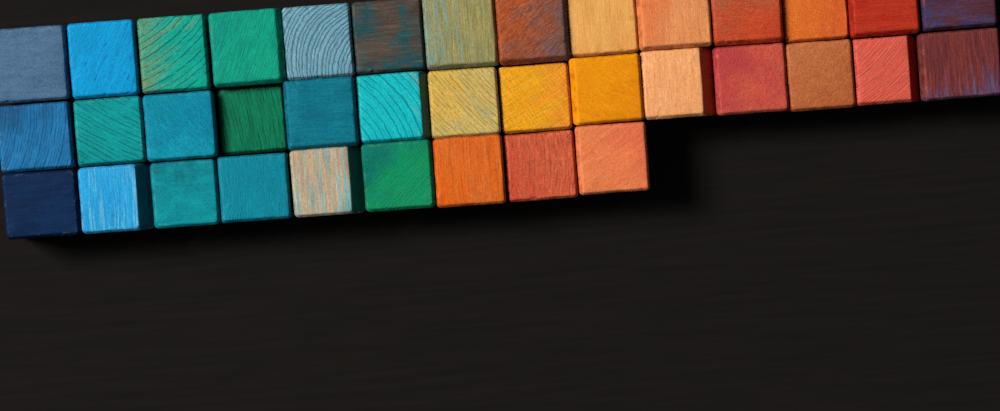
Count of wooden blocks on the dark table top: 37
